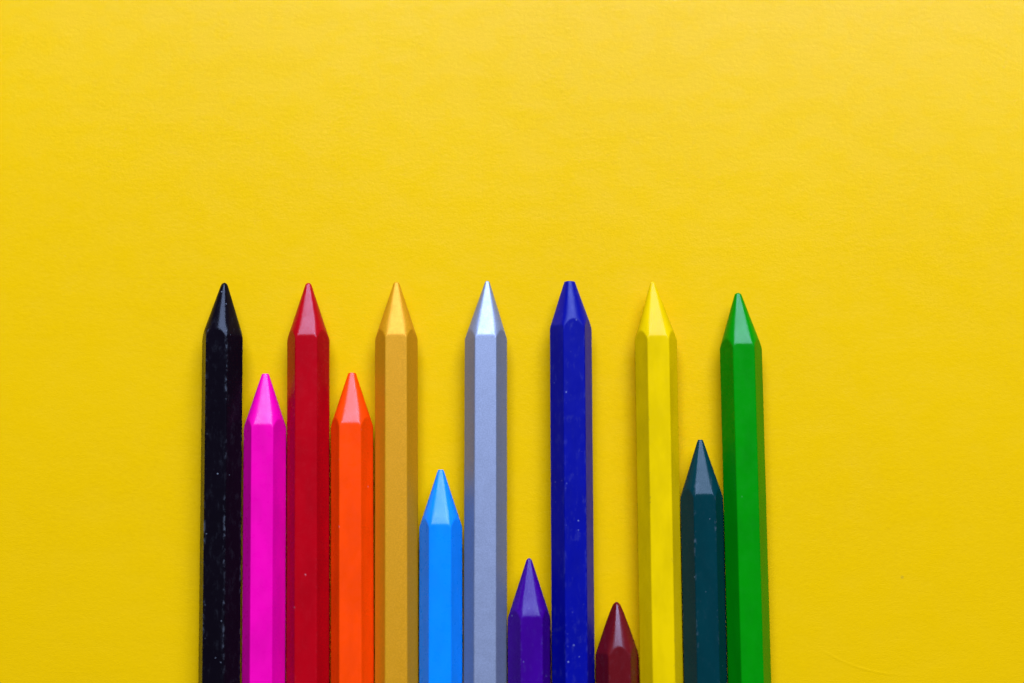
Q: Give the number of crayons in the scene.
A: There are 13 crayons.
